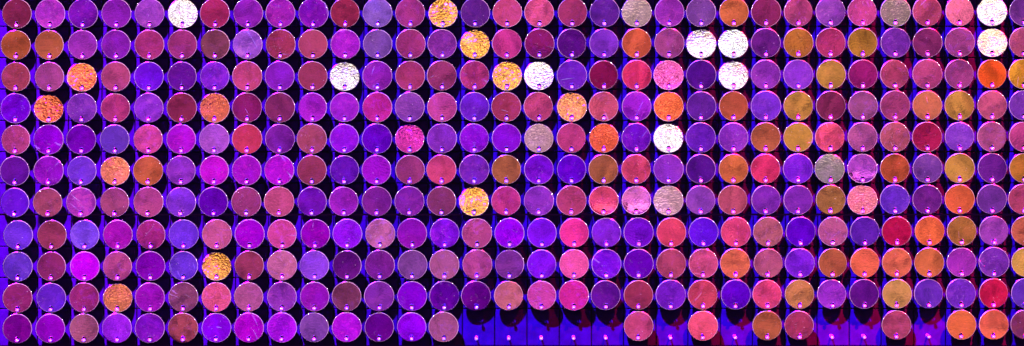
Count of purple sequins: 151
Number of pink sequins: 126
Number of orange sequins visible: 51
